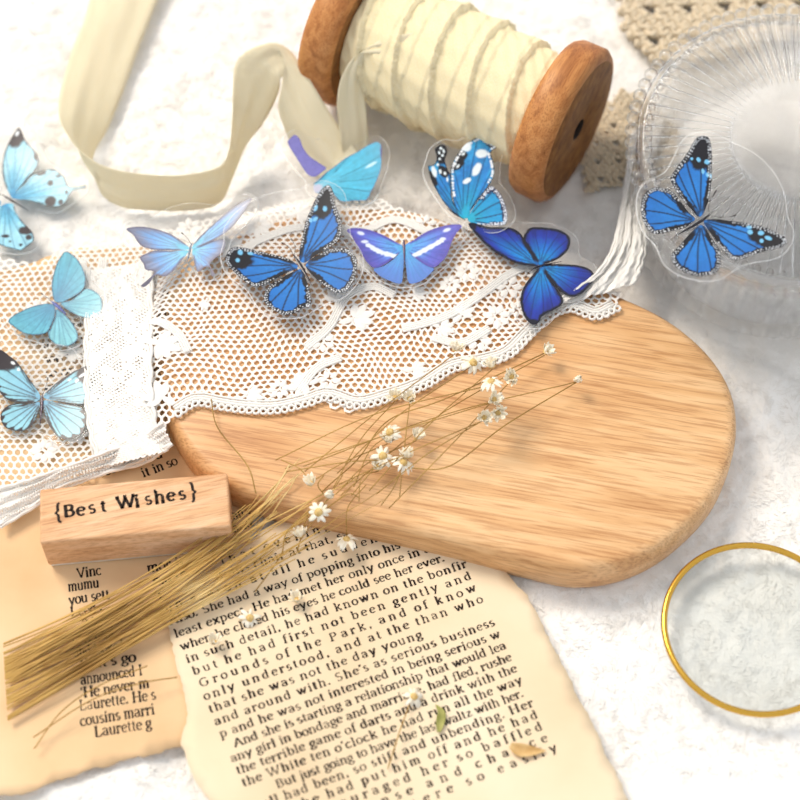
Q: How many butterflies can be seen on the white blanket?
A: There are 10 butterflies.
